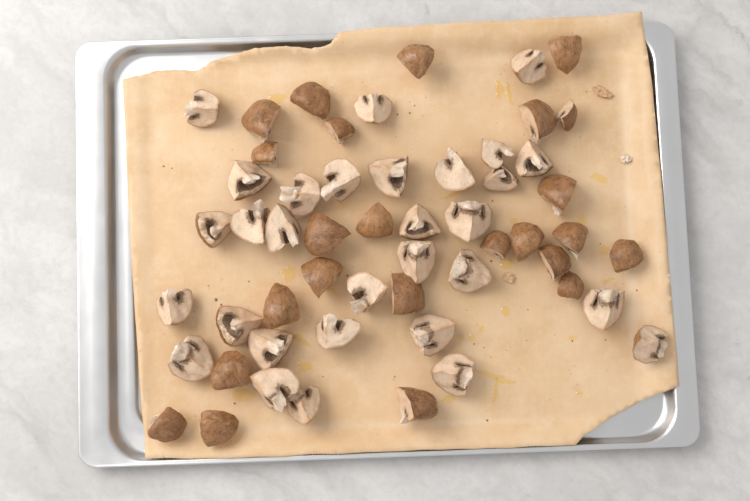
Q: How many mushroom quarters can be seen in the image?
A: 54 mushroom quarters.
